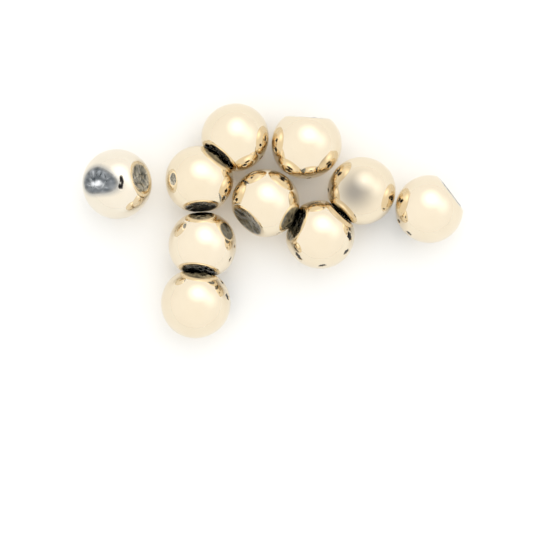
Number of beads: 10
